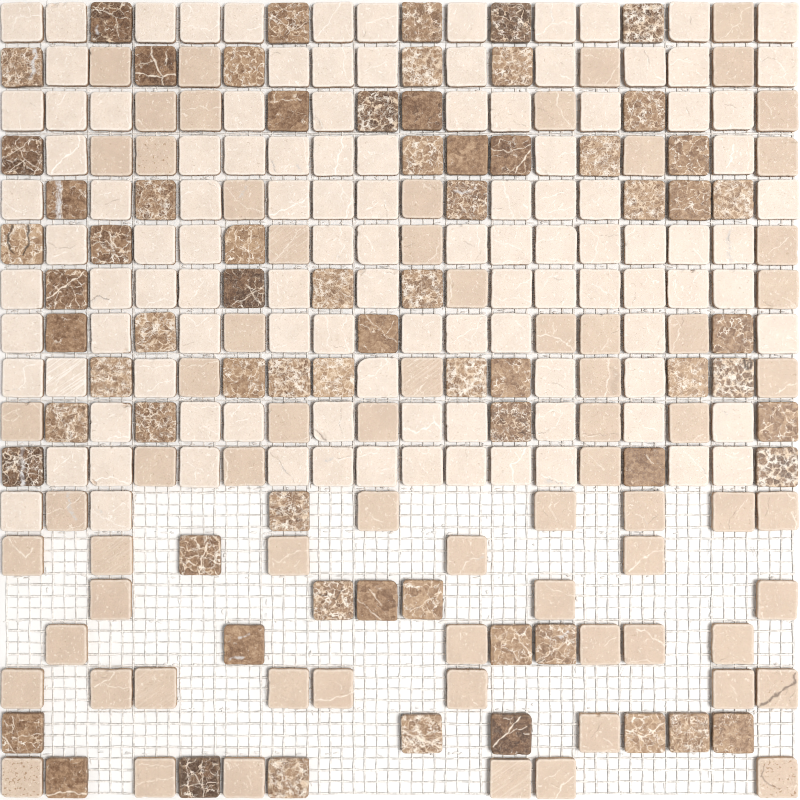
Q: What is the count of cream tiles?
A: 112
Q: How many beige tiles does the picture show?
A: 70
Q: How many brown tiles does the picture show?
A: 69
